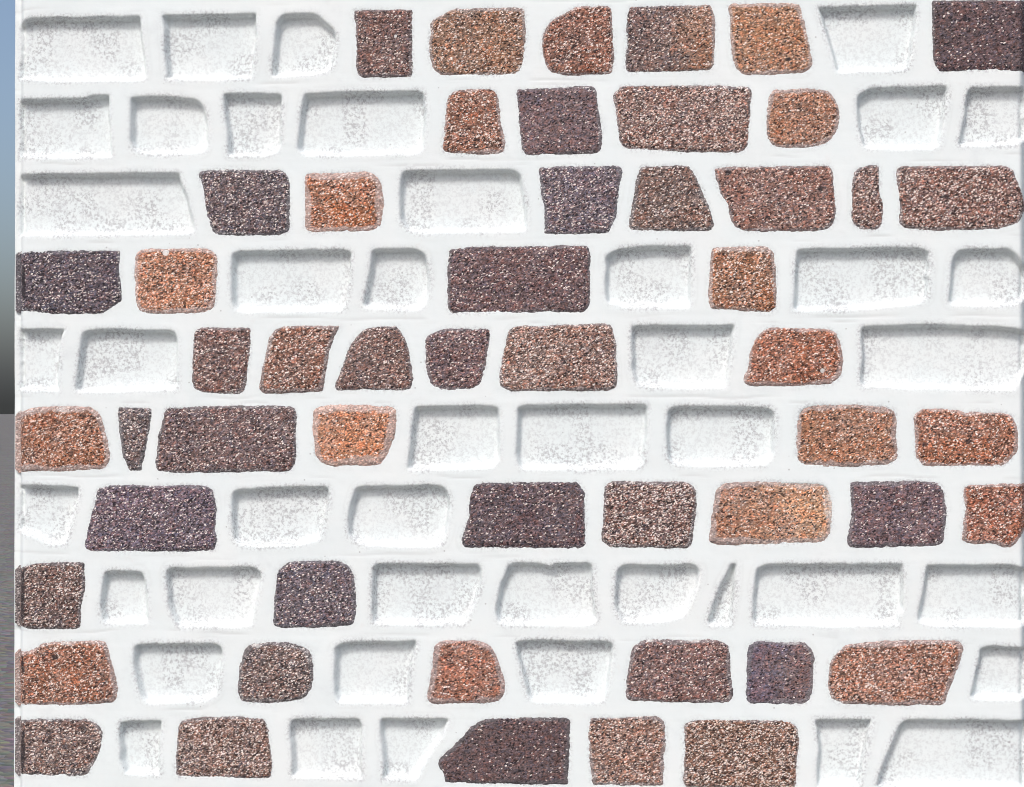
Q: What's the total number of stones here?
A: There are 52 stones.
